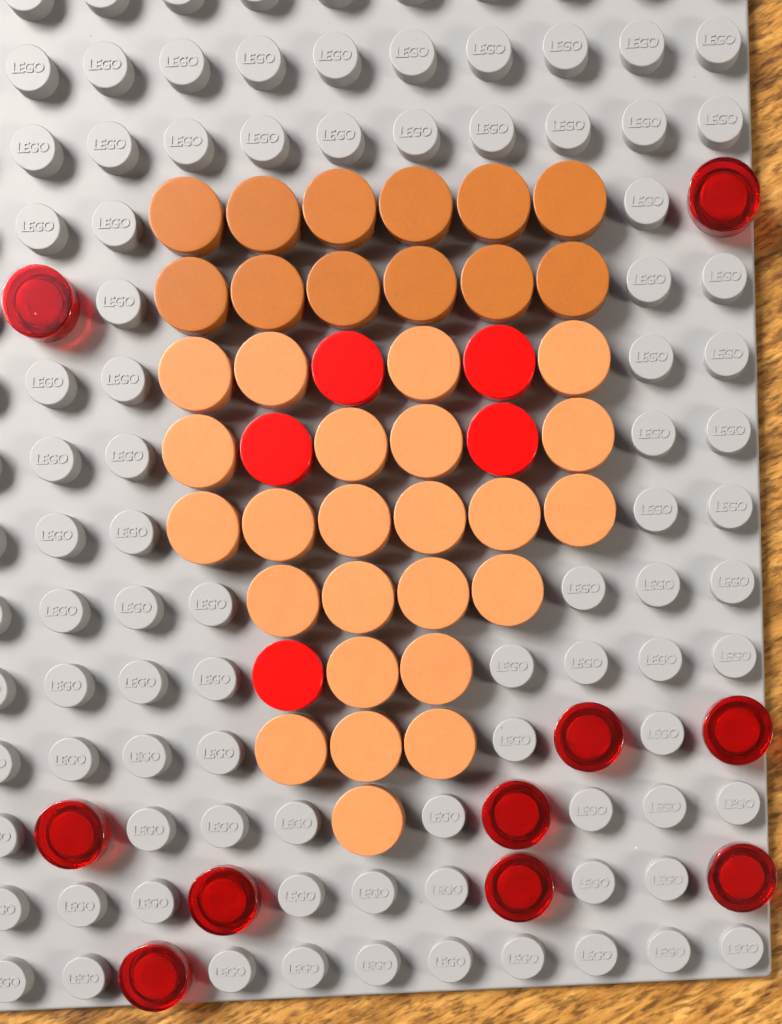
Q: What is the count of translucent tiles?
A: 10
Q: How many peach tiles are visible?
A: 24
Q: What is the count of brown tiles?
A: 12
